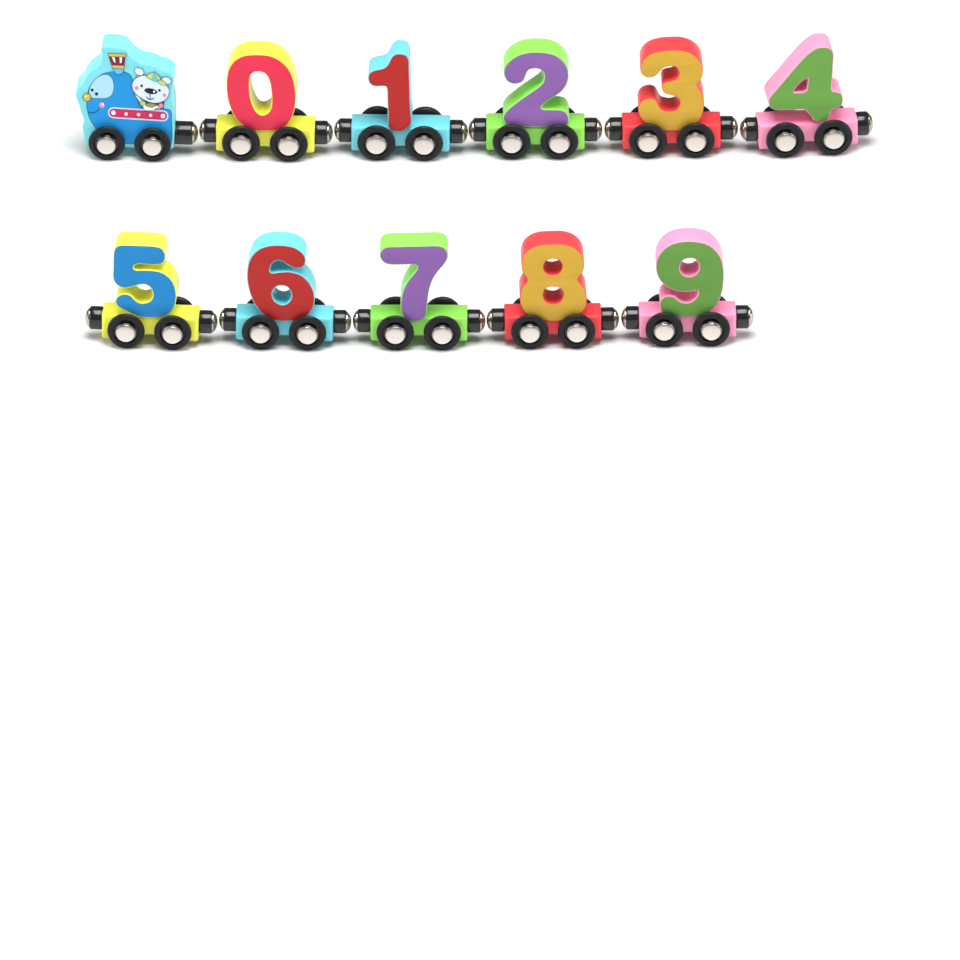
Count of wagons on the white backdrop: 10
